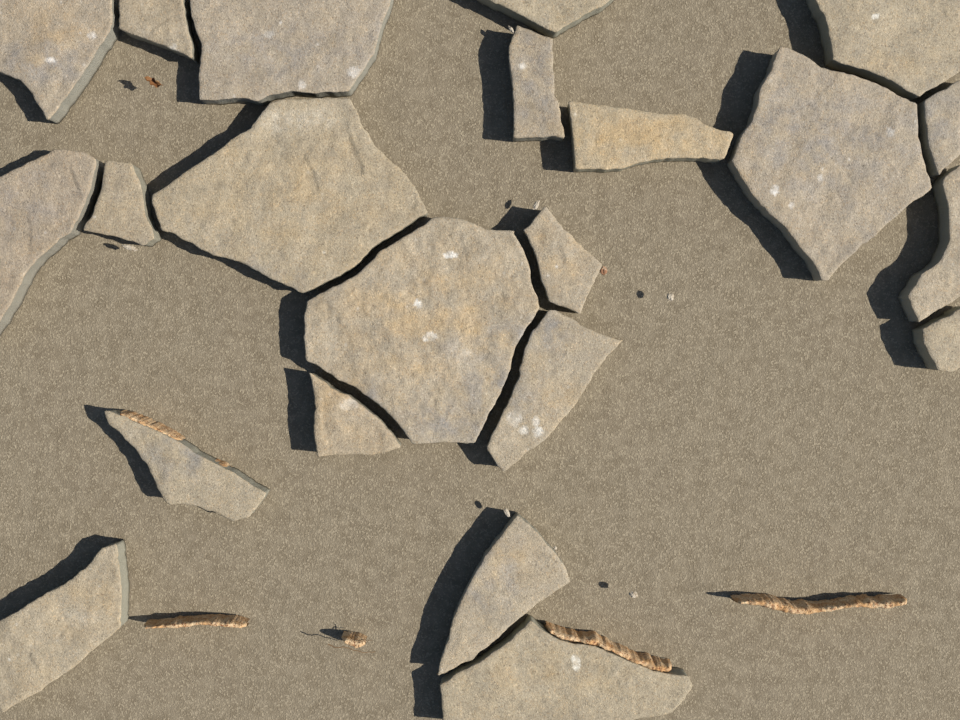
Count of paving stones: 22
